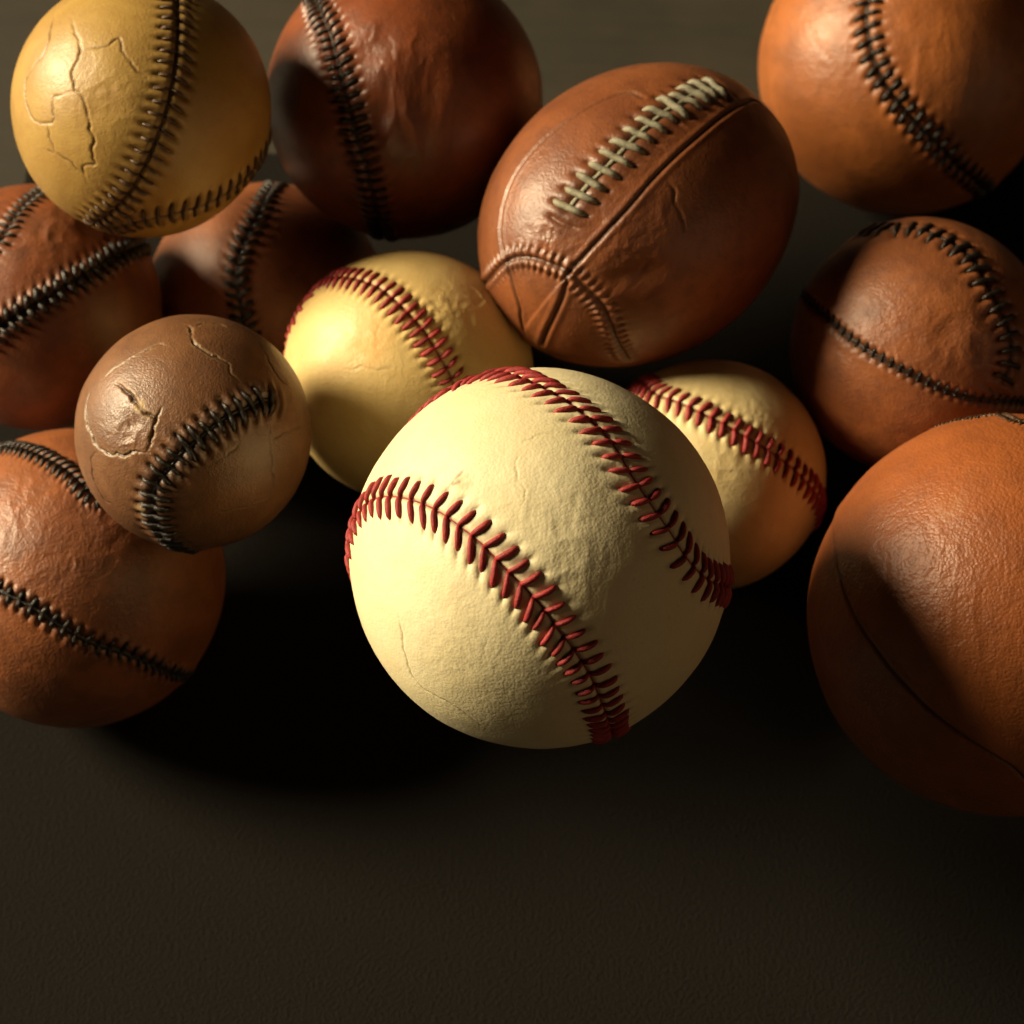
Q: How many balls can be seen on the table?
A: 13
